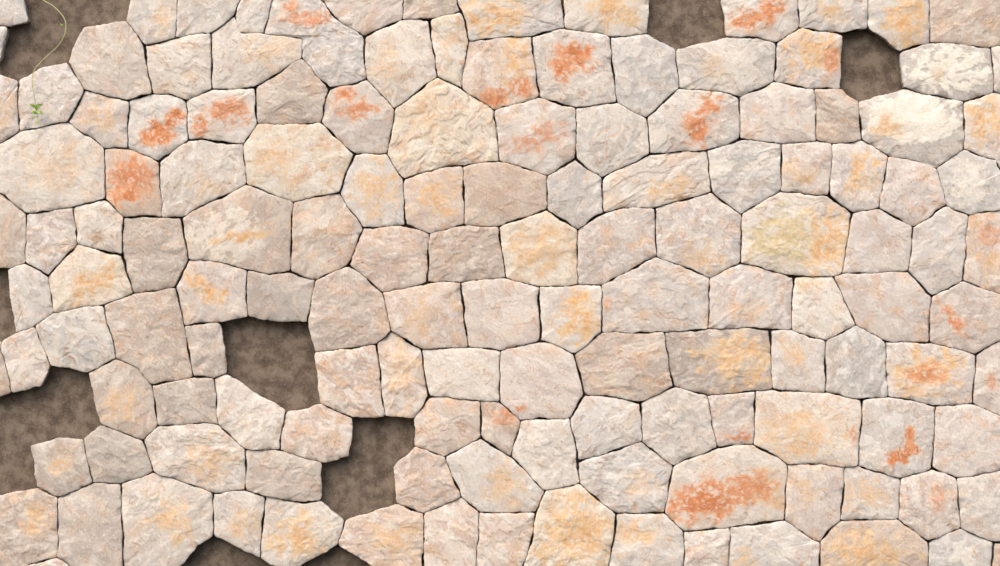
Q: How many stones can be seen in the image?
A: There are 139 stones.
